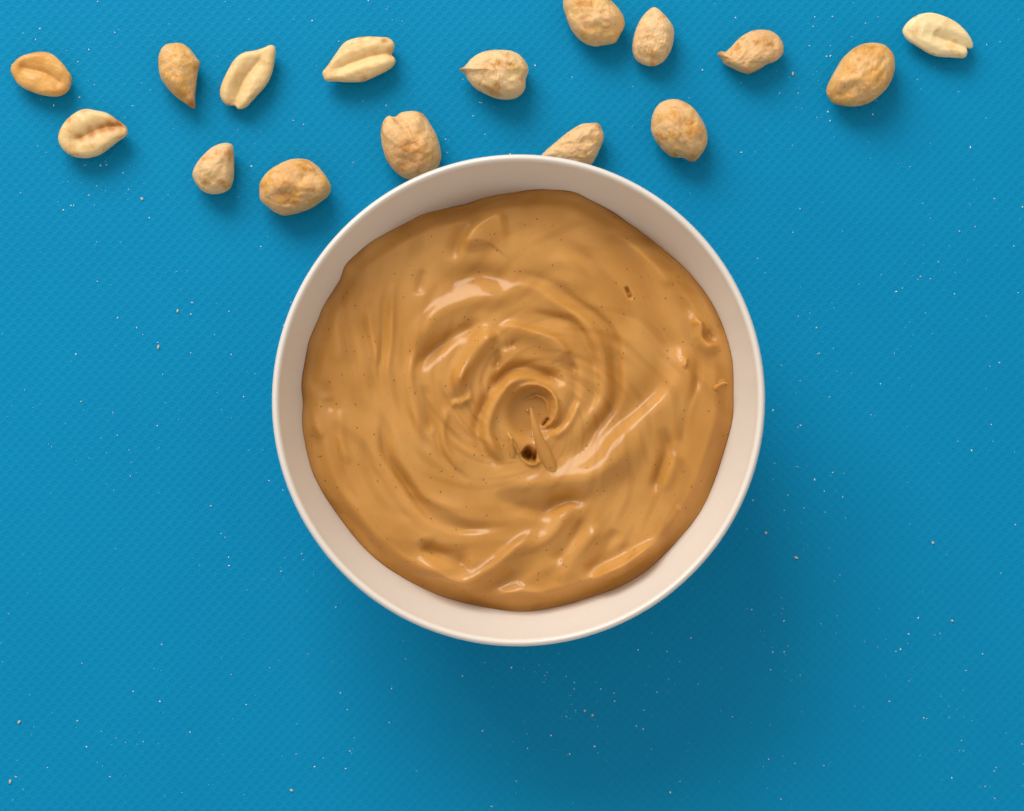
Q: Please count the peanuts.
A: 16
